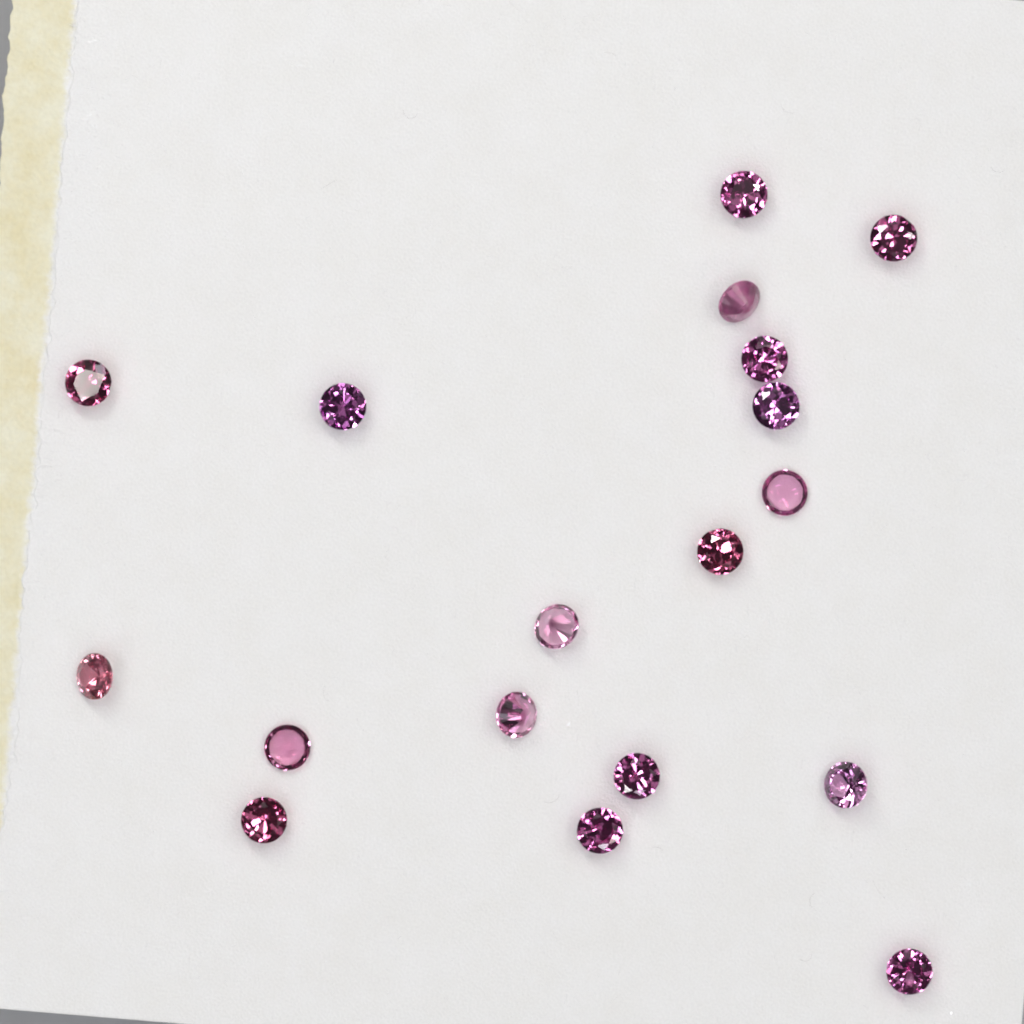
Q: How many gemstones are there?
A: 18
